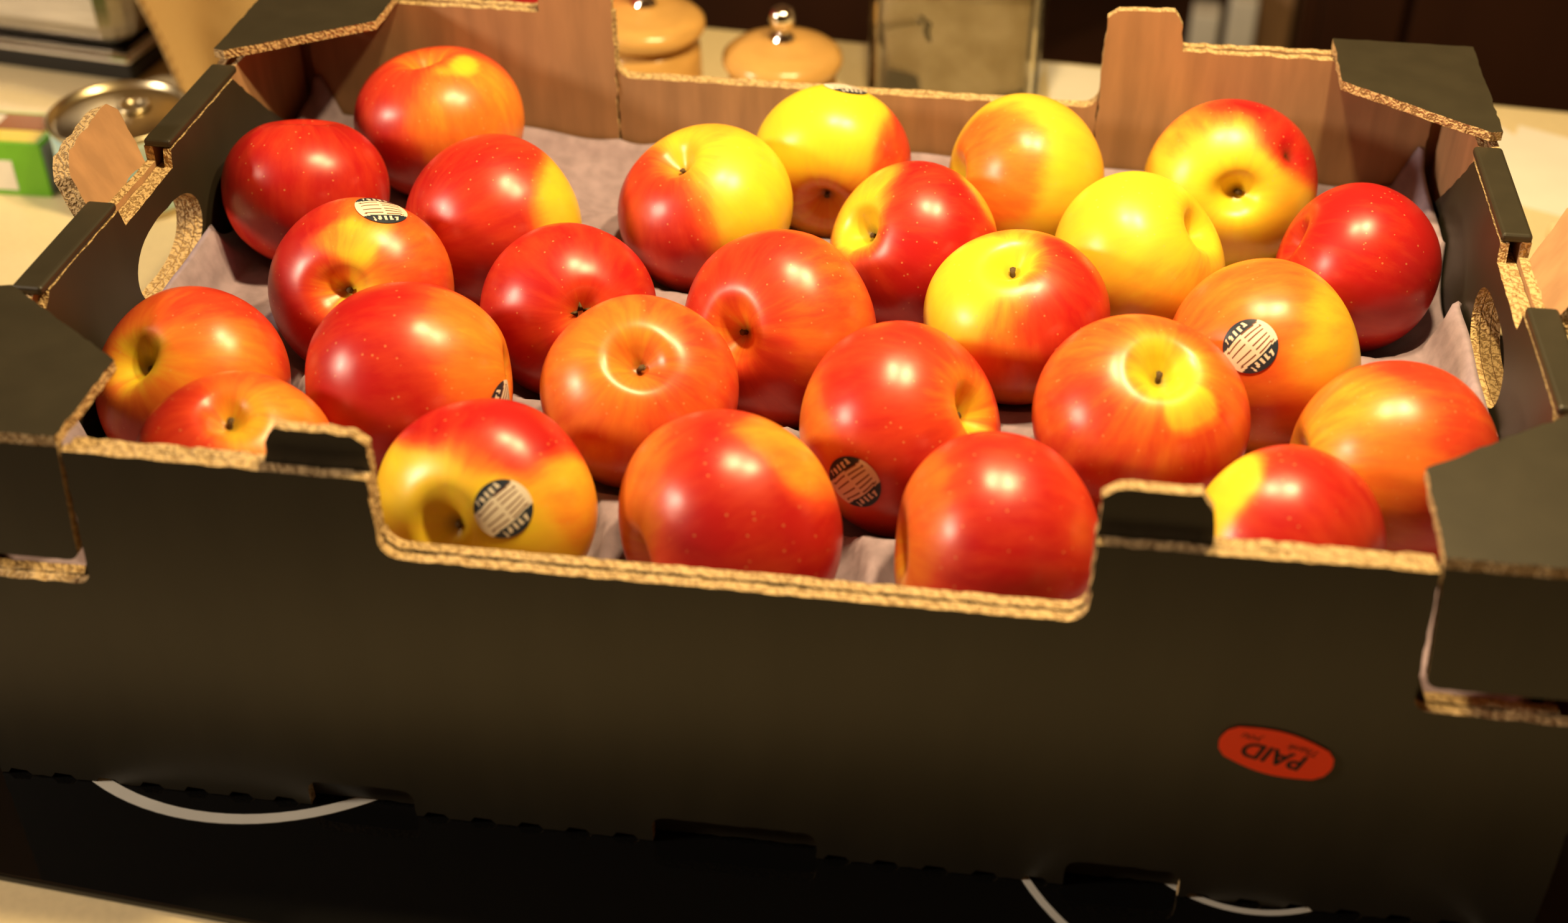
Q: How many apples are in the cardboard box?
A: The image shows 26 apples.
